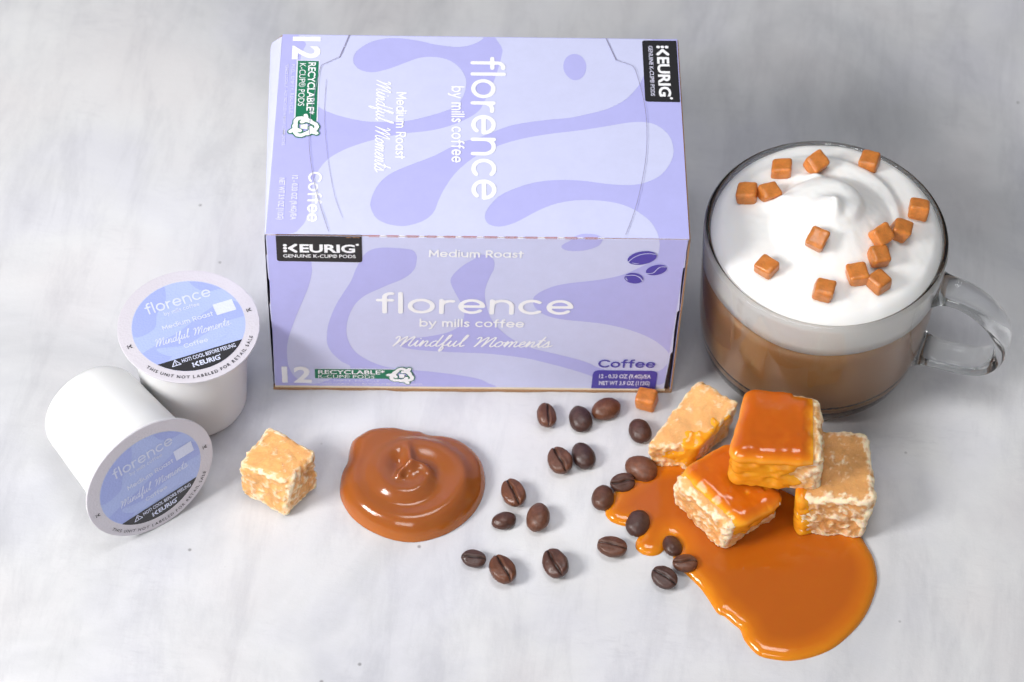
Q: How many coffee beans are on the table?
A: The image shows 20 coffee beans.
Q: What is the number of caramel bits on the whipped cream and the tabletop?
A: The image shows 15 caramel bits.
